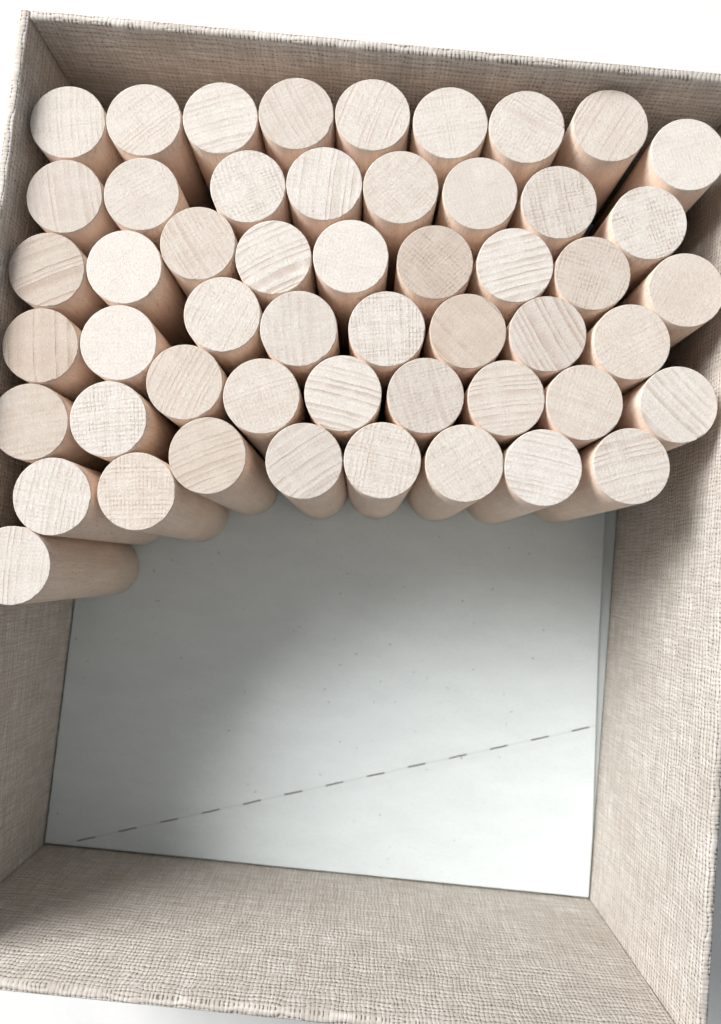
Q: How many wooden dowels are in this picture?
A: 52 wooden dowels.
